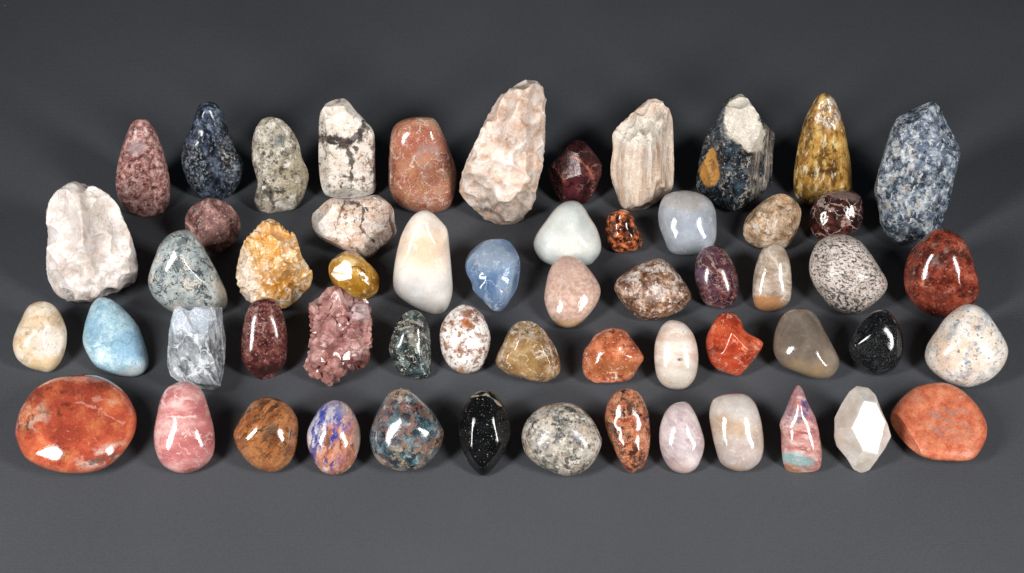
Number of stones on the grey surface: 57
